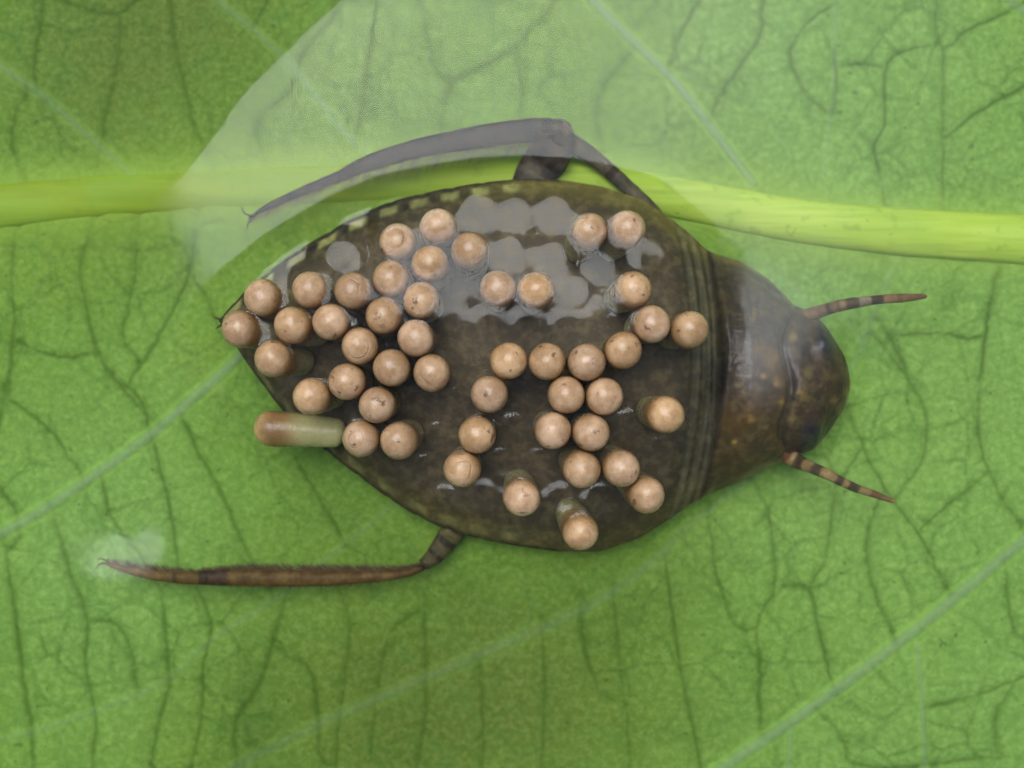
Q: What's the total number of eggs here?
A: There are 48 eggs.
